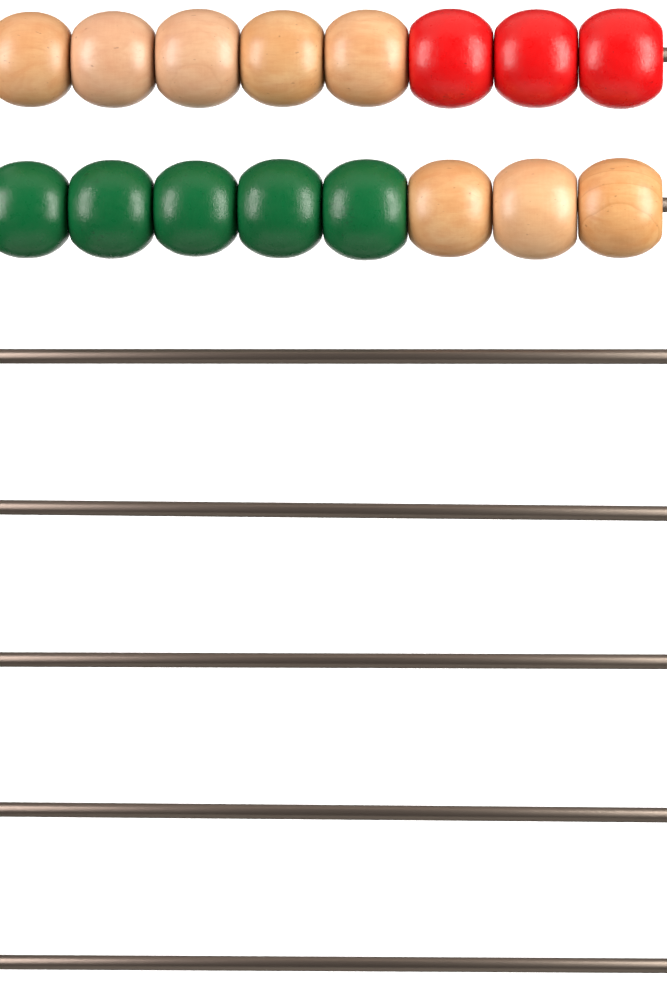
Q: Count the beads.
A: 16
